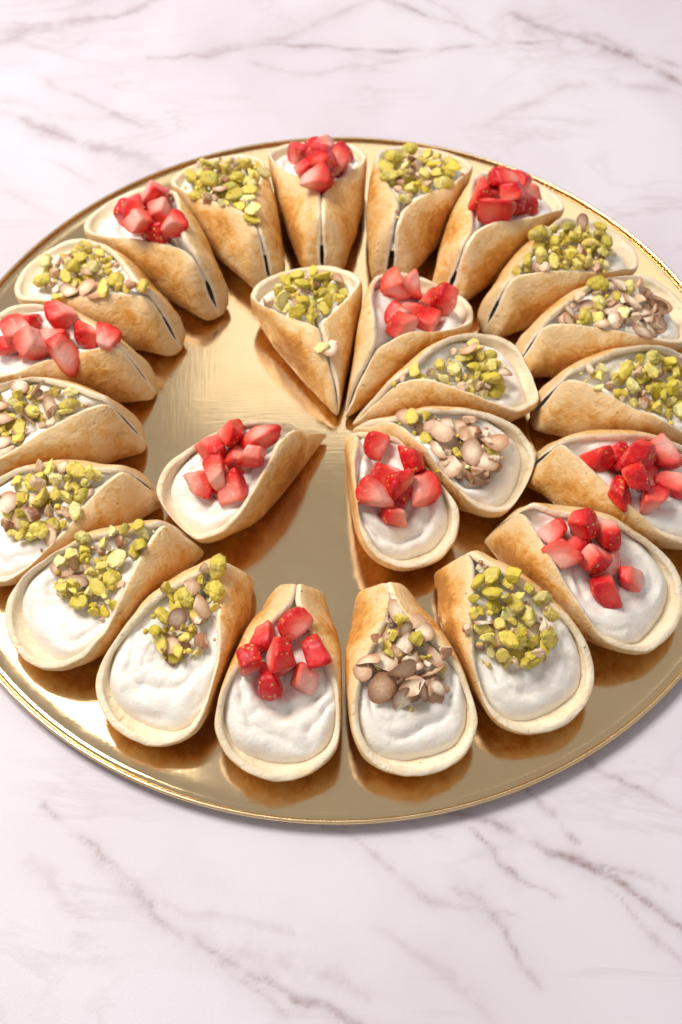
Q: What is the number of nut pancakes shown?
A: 15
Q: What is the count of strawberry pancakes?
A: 10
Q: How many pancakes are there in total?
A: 25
